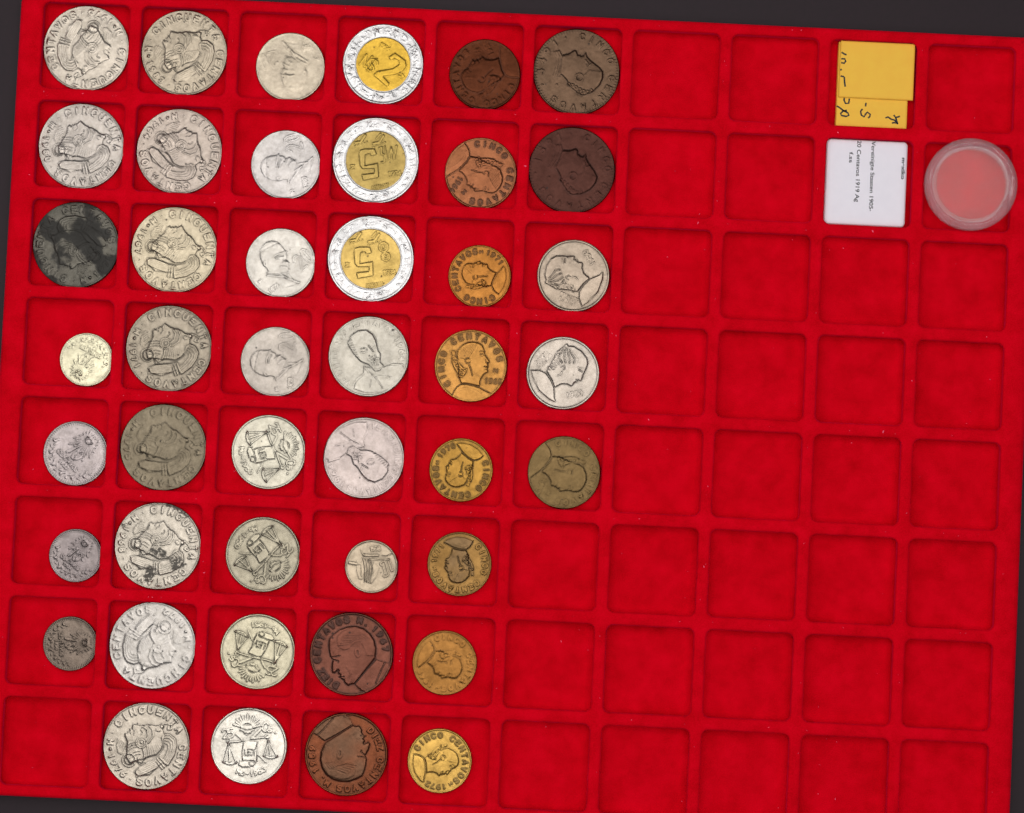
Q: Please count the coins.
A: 44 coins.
